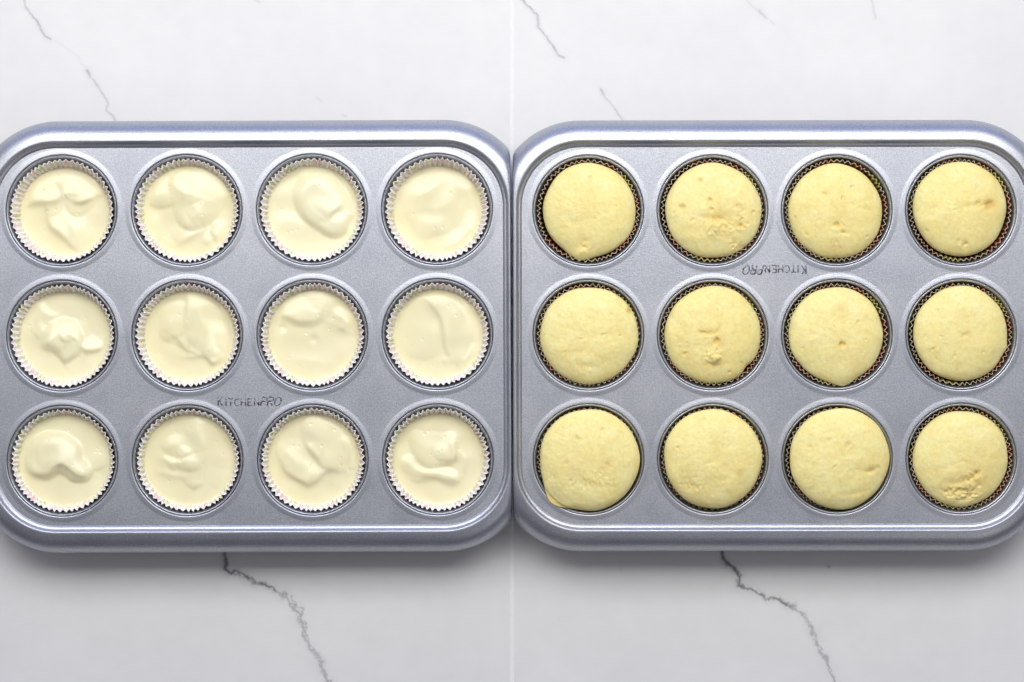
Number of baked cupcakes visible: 12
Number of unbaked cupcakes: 12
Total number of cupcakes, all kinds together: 24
